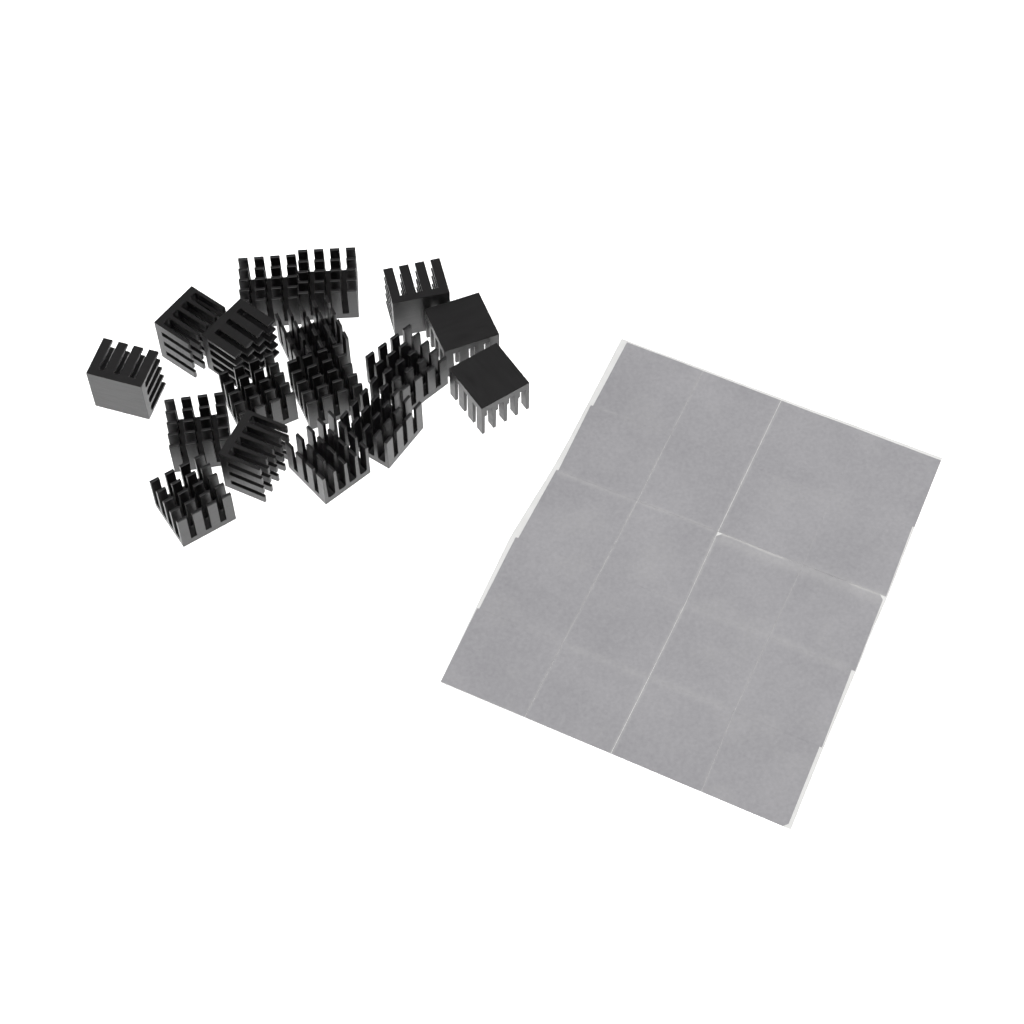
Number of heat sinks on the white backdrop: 17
